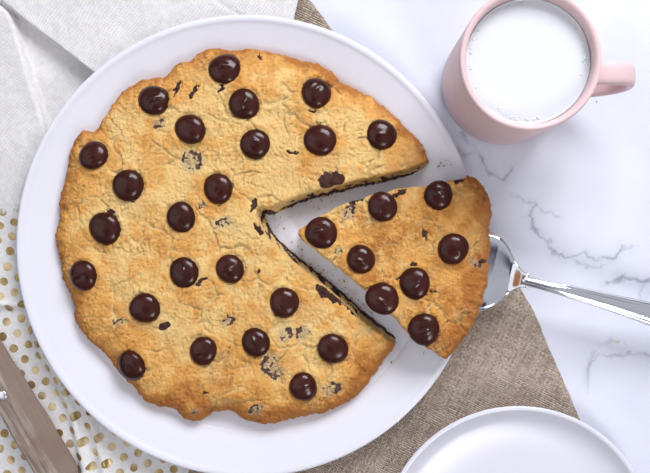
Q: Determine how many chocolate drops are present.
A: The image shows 31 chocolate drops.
